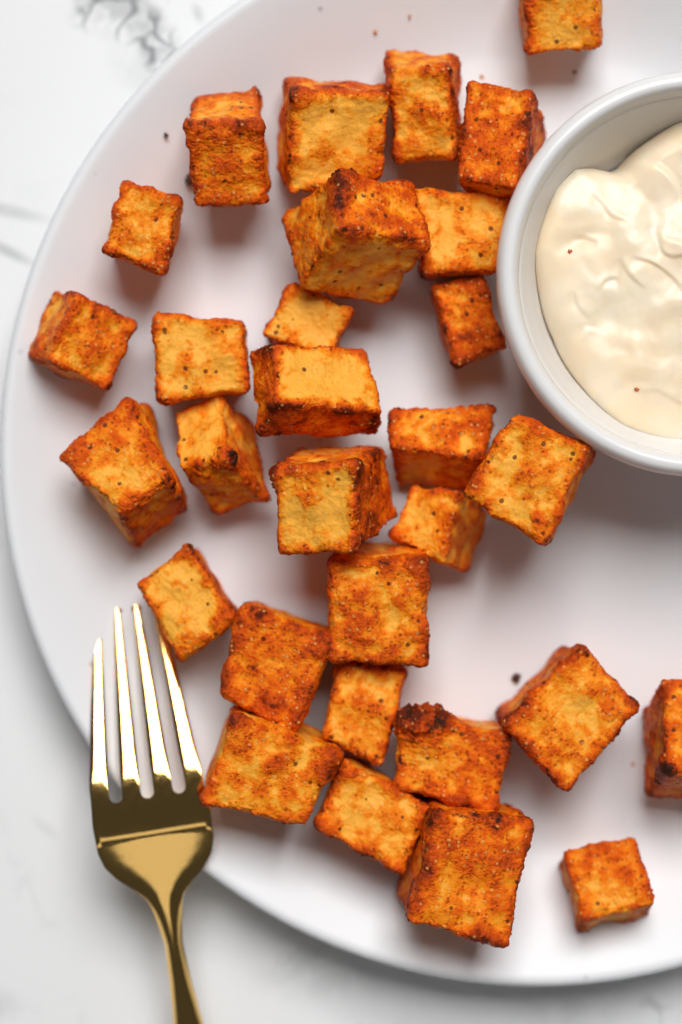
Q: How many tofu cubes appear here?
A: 30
